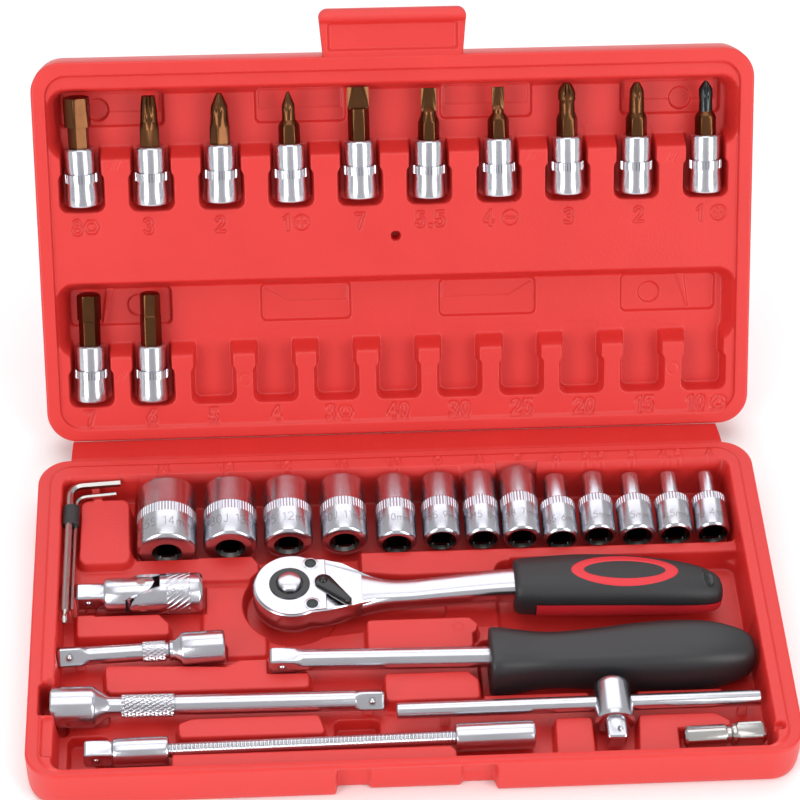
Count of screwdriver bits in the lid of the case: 12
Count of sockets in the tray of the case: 13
